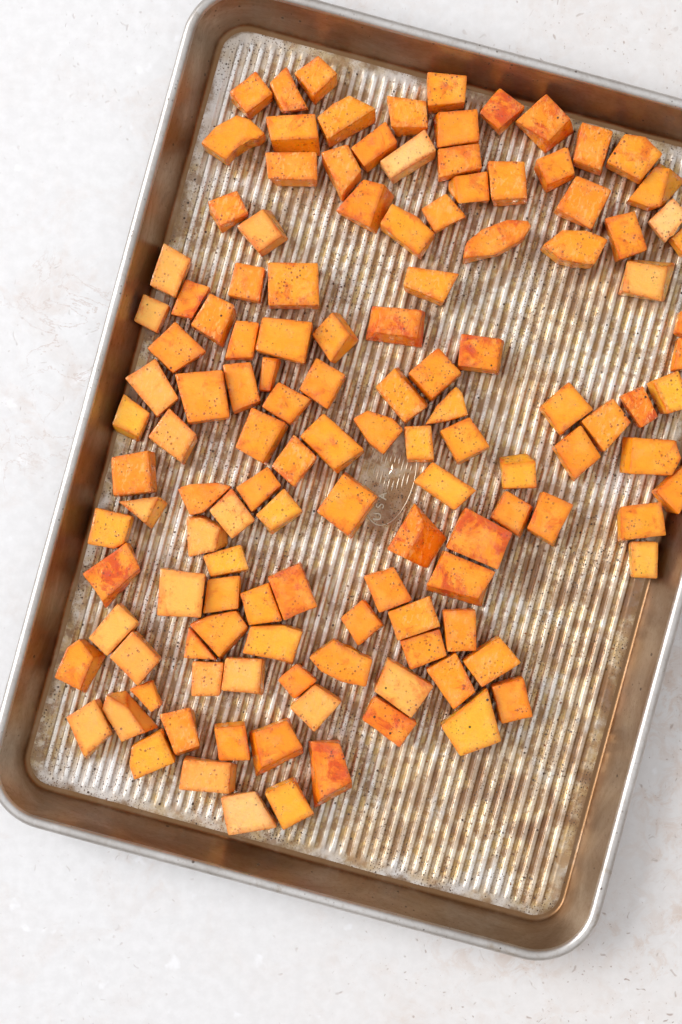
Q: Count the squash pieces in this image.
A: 130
